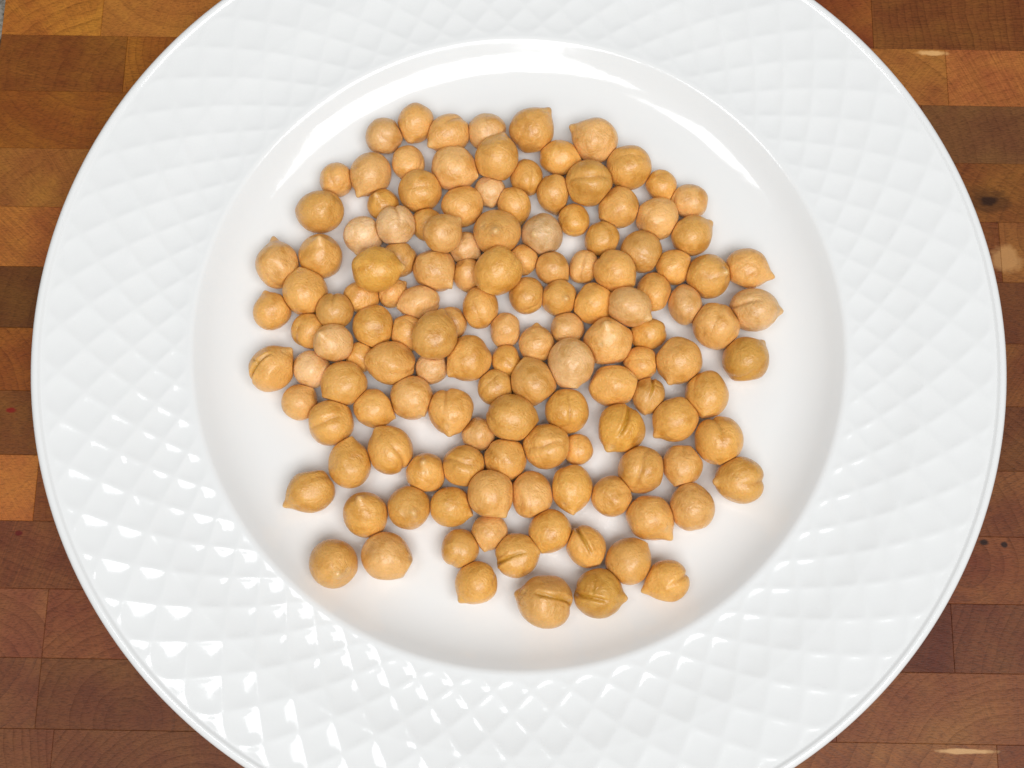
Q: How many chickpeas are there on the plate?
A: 137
